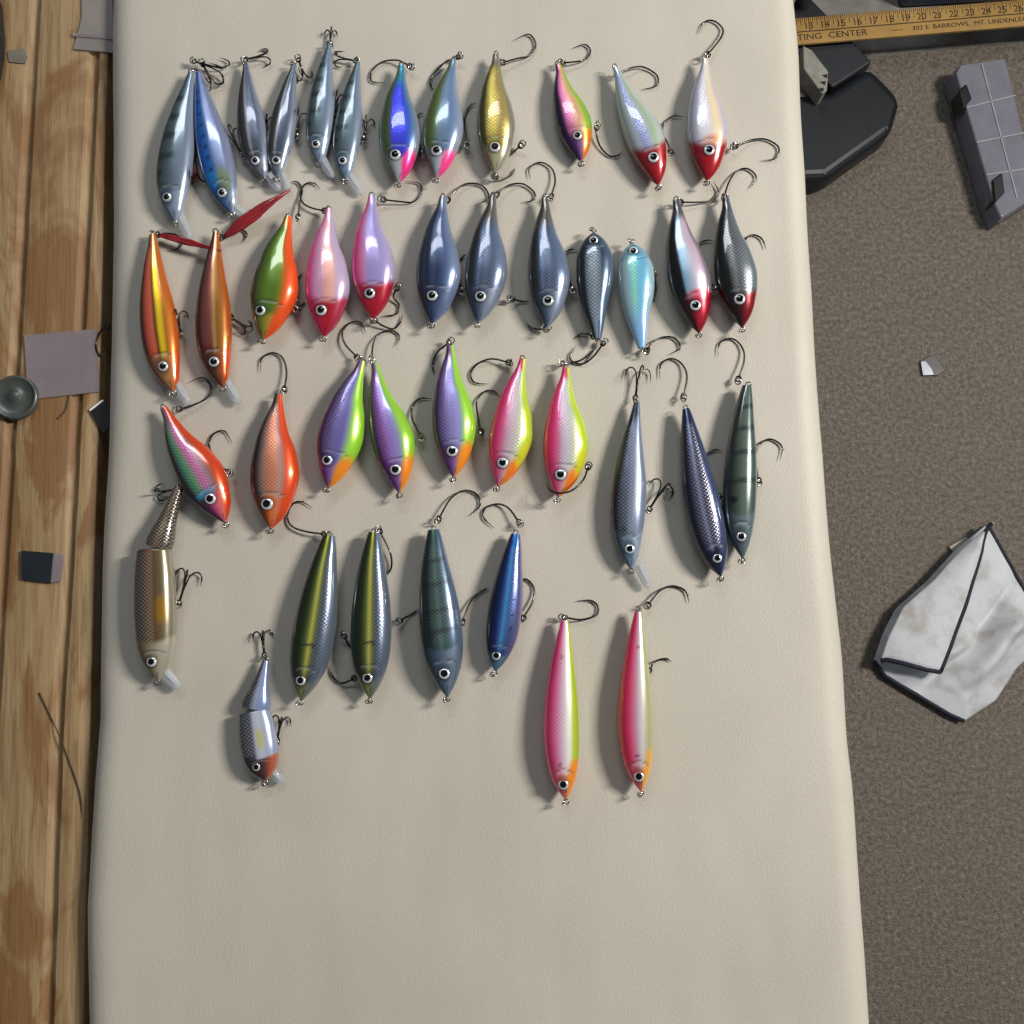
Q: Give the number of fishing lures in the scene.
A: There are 42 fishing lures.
